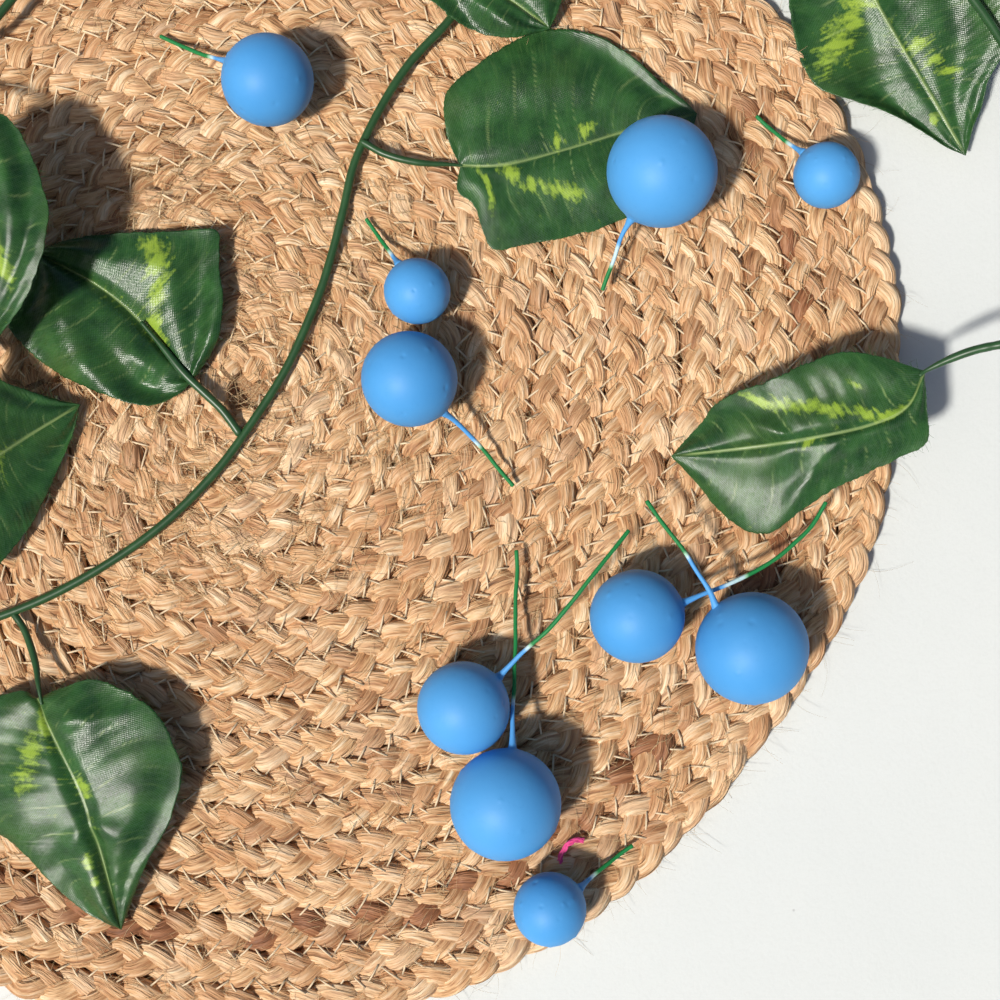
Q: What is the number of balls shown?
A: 10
